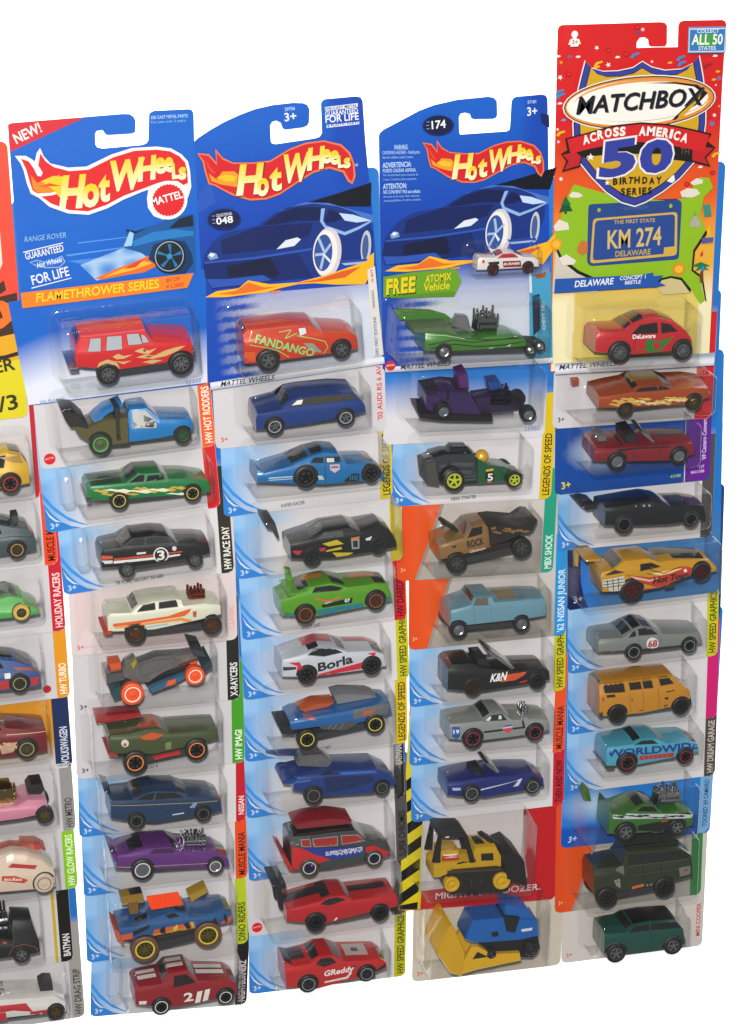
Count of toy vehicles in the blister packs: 53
